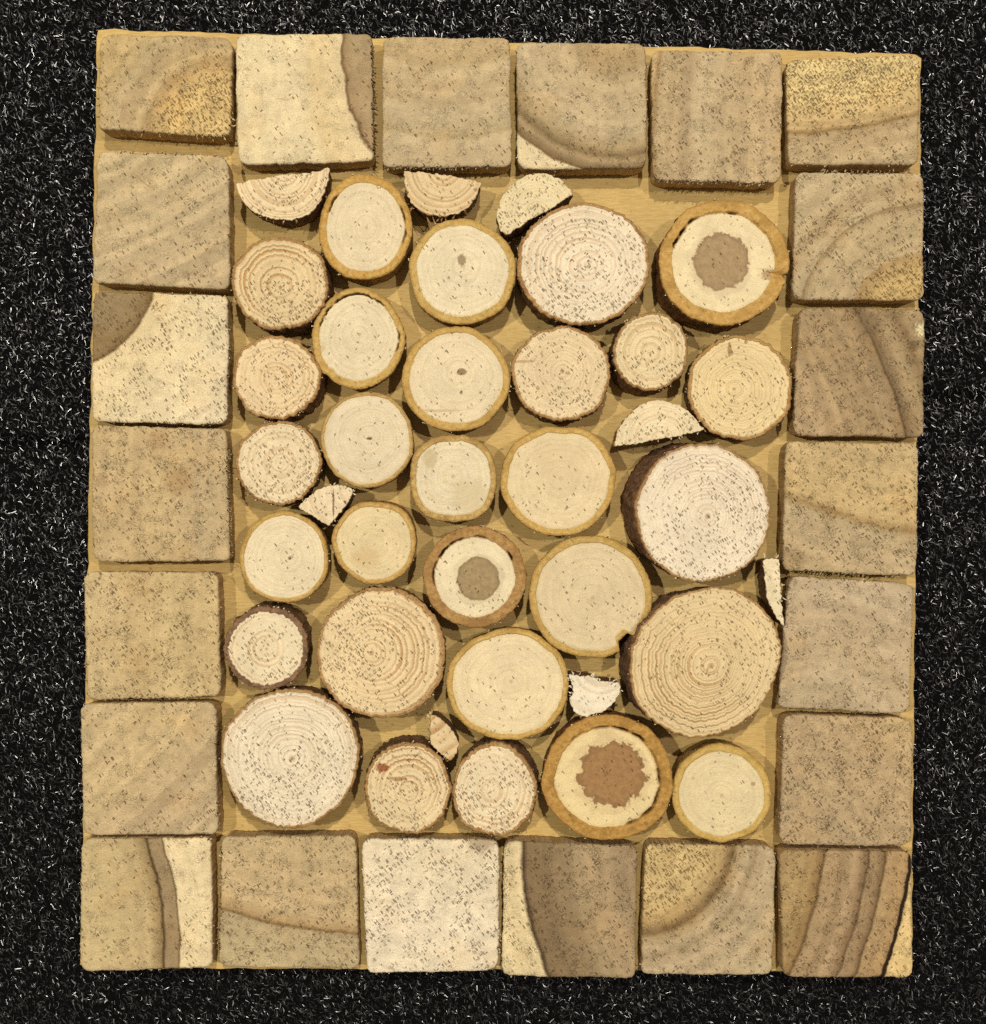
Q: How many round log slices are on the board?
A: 29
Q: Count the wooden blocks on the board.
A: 22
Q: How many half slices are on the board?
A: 4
